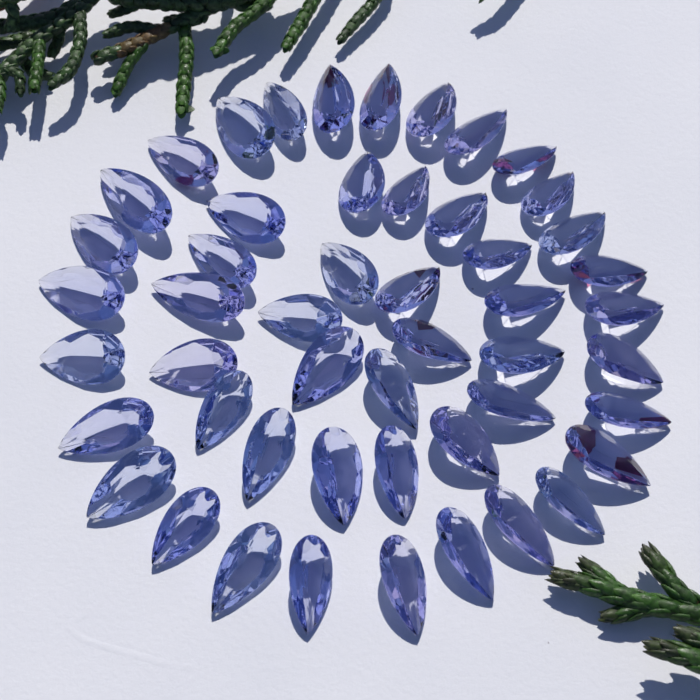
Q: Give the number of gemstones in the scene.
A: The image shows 50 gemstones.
